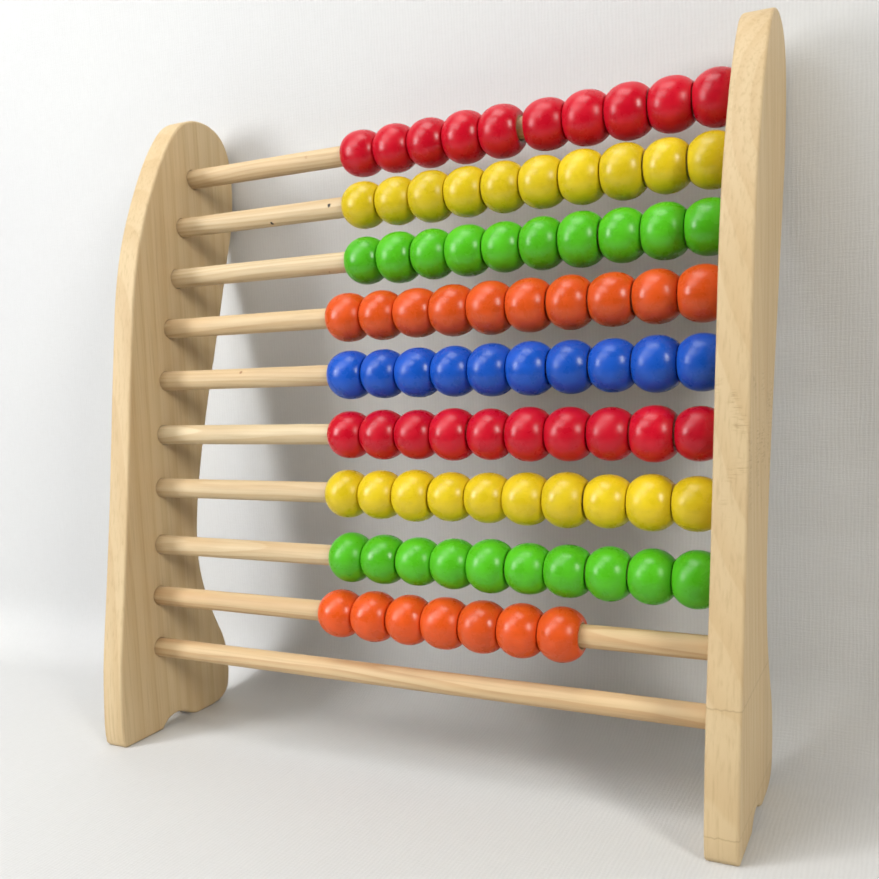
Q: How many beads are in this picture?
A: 87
